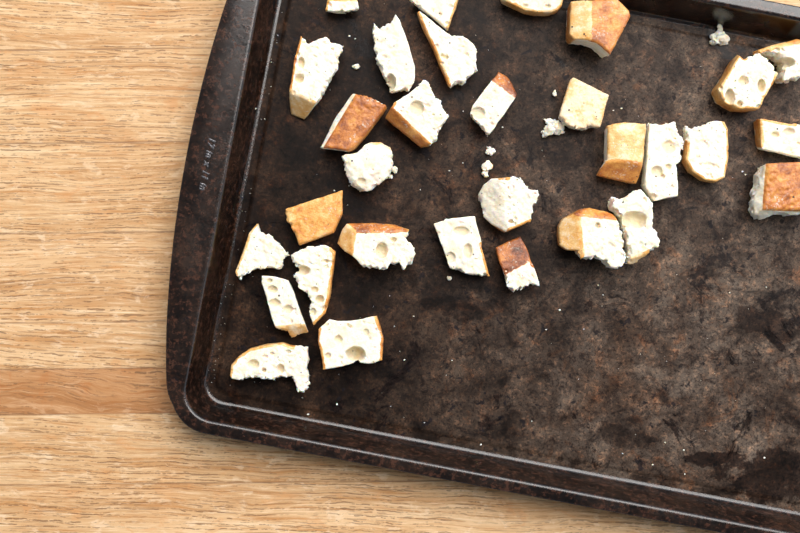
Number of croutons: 31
